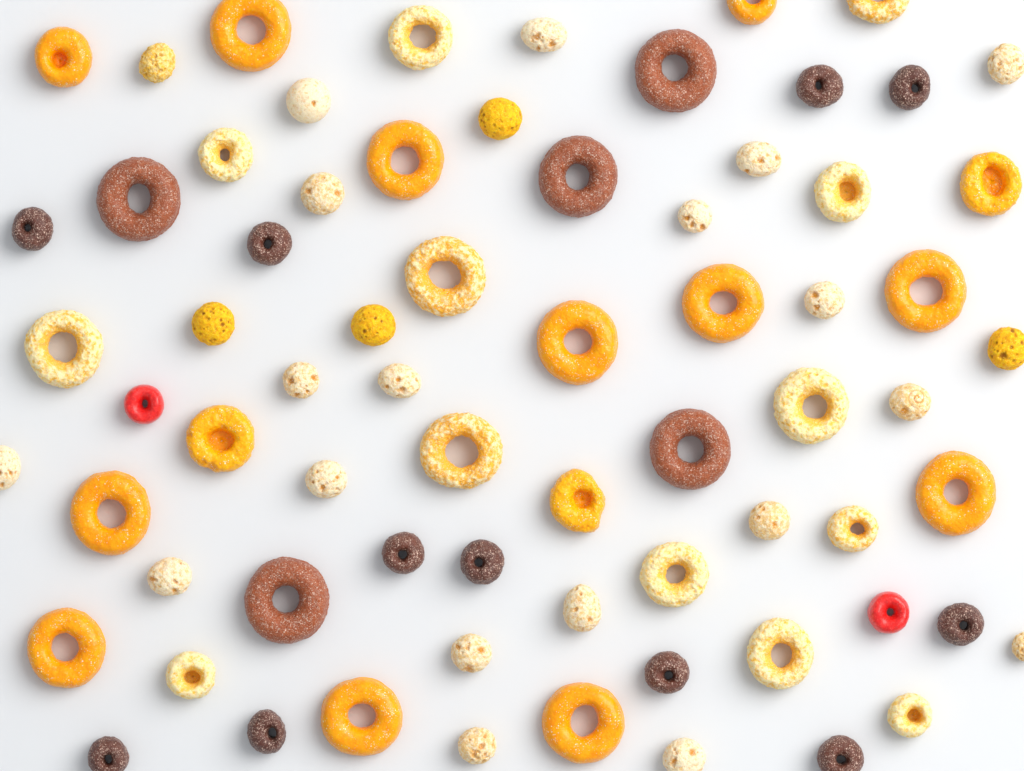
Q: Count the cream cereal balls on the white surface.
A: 19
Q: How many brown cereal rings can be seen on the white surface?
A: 16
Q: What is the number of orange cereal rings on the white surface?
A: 15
